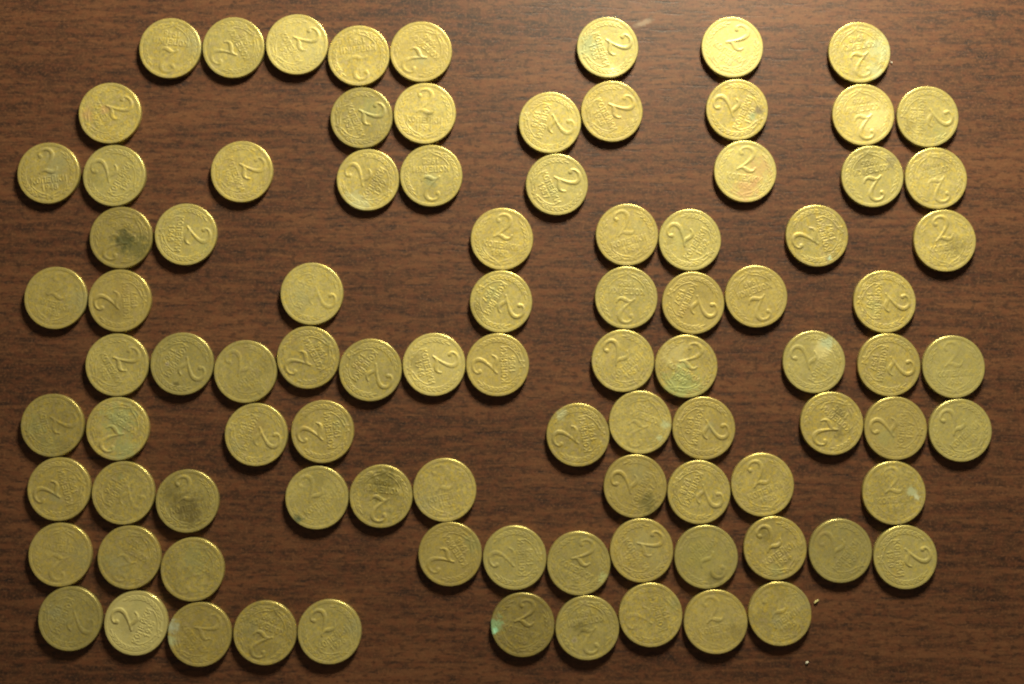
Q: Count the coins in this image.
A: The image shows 93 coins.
